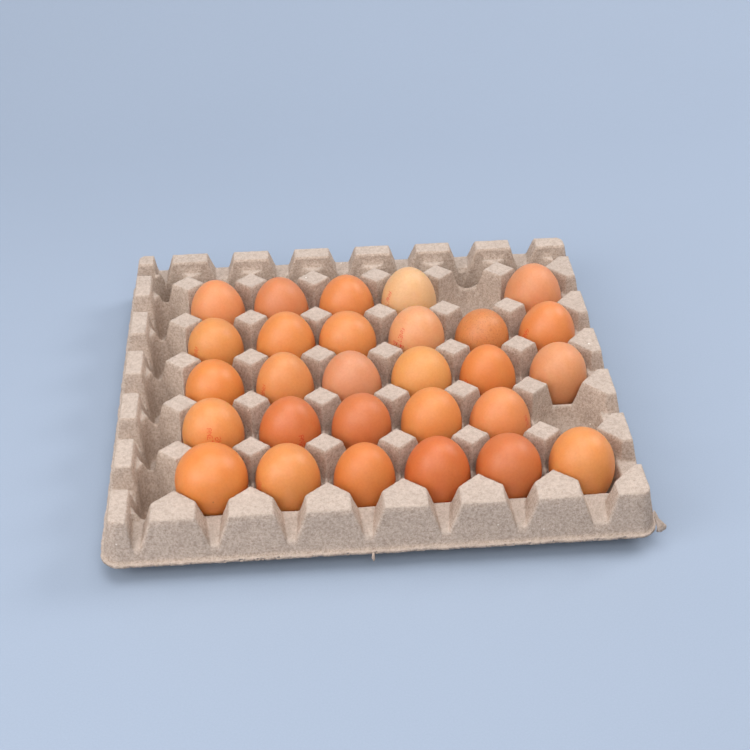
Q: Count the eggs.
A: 28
